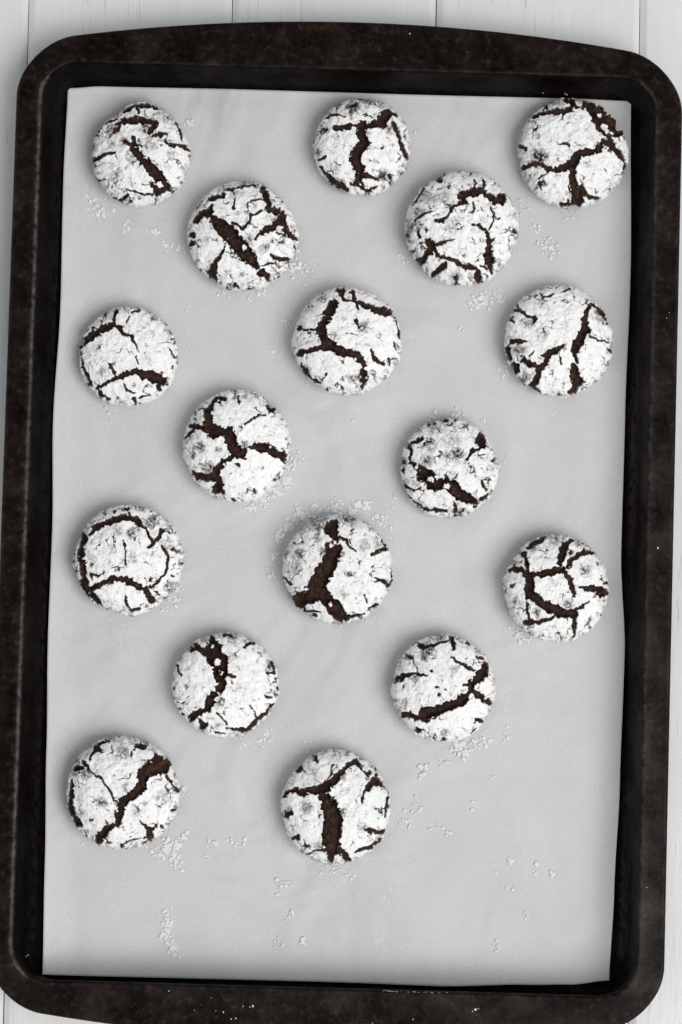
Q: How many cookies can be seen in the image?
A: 17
